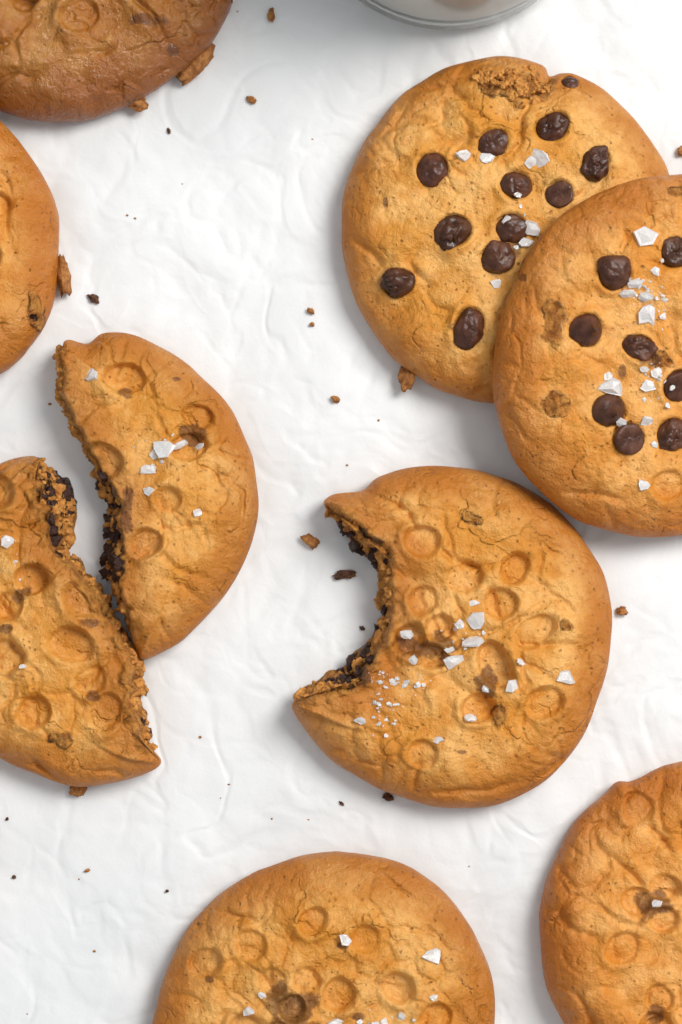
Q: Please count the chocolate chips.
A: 20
